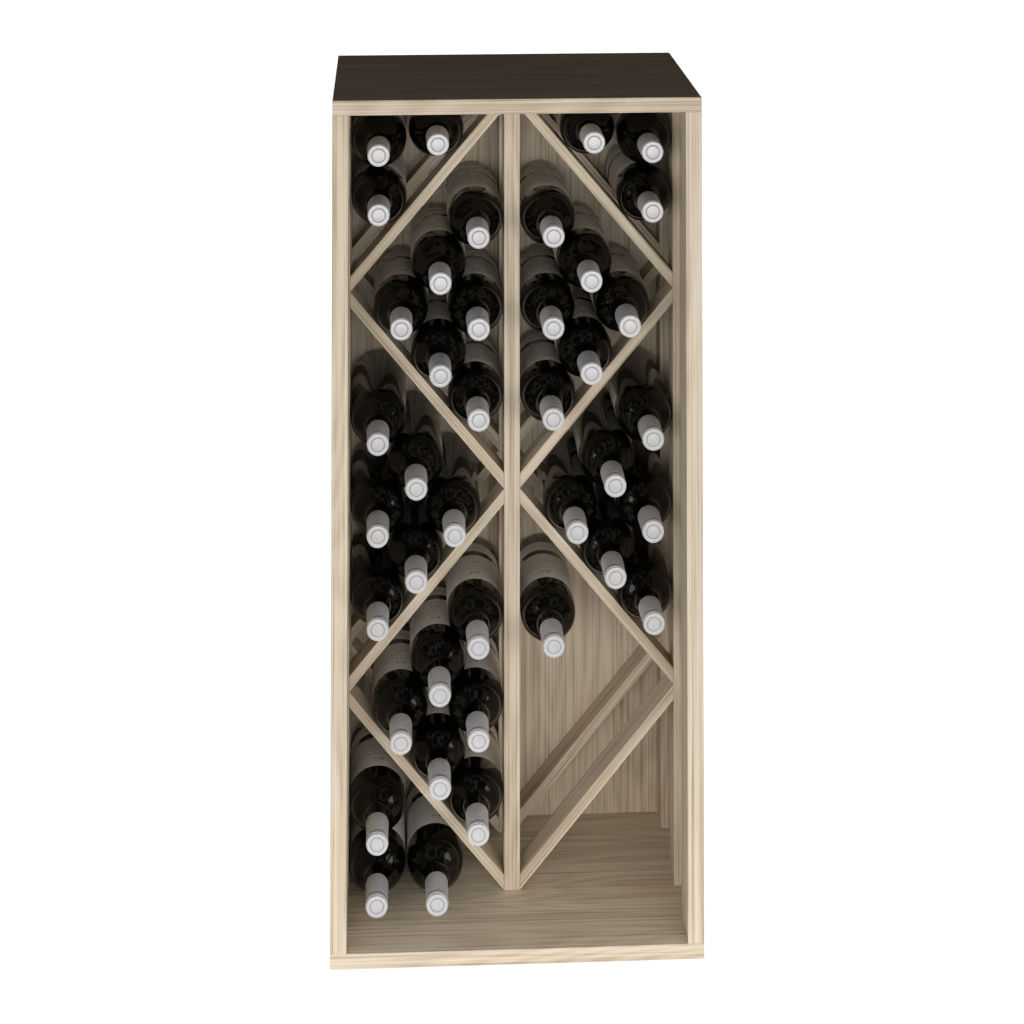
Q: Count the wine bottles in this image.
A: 40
